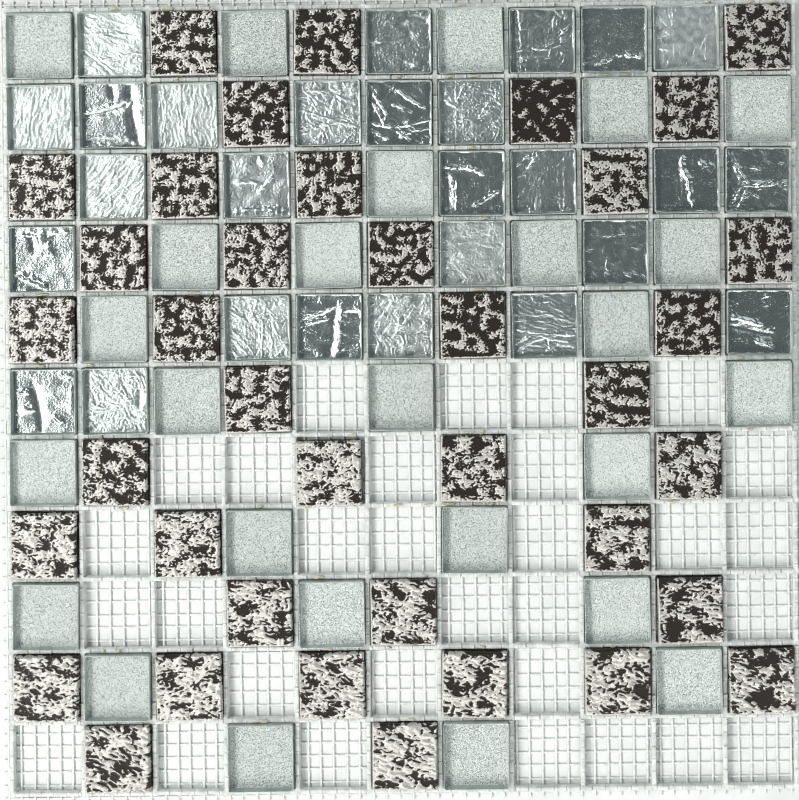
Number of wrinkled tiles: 27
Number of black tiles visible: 38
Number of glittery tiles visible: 26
